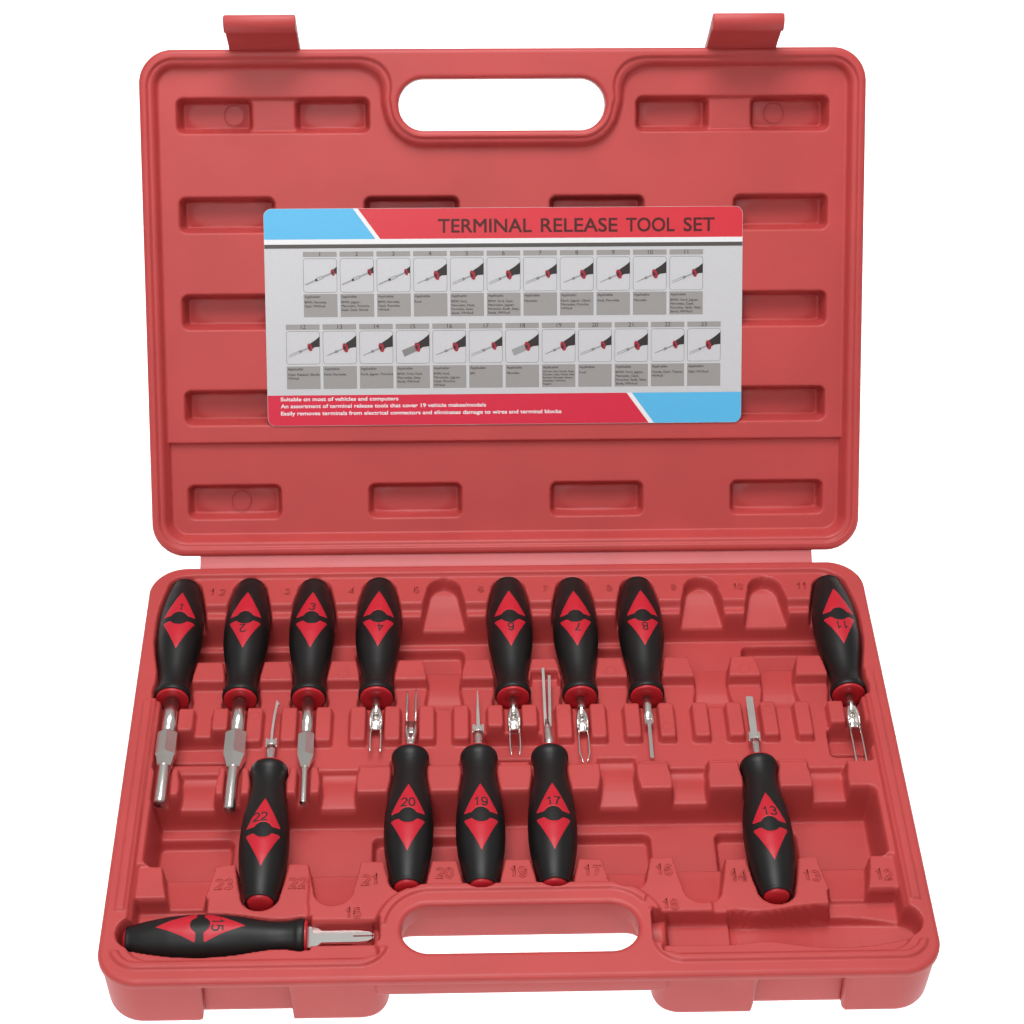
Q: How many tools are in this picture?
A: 14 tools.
